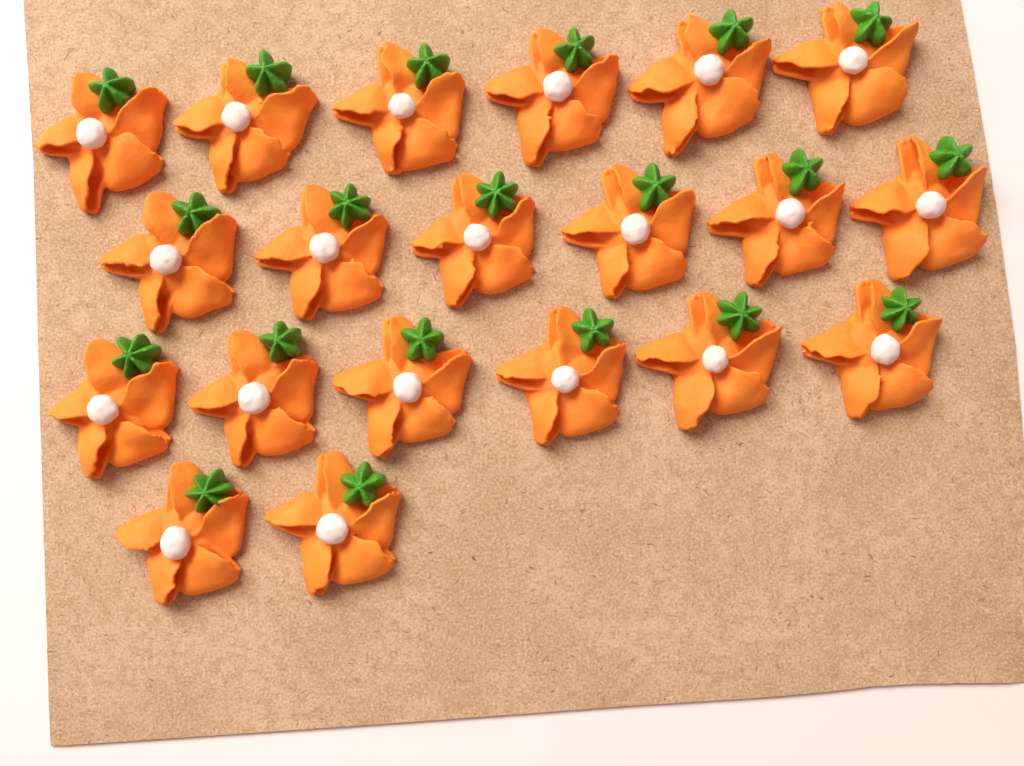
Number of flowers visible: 20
